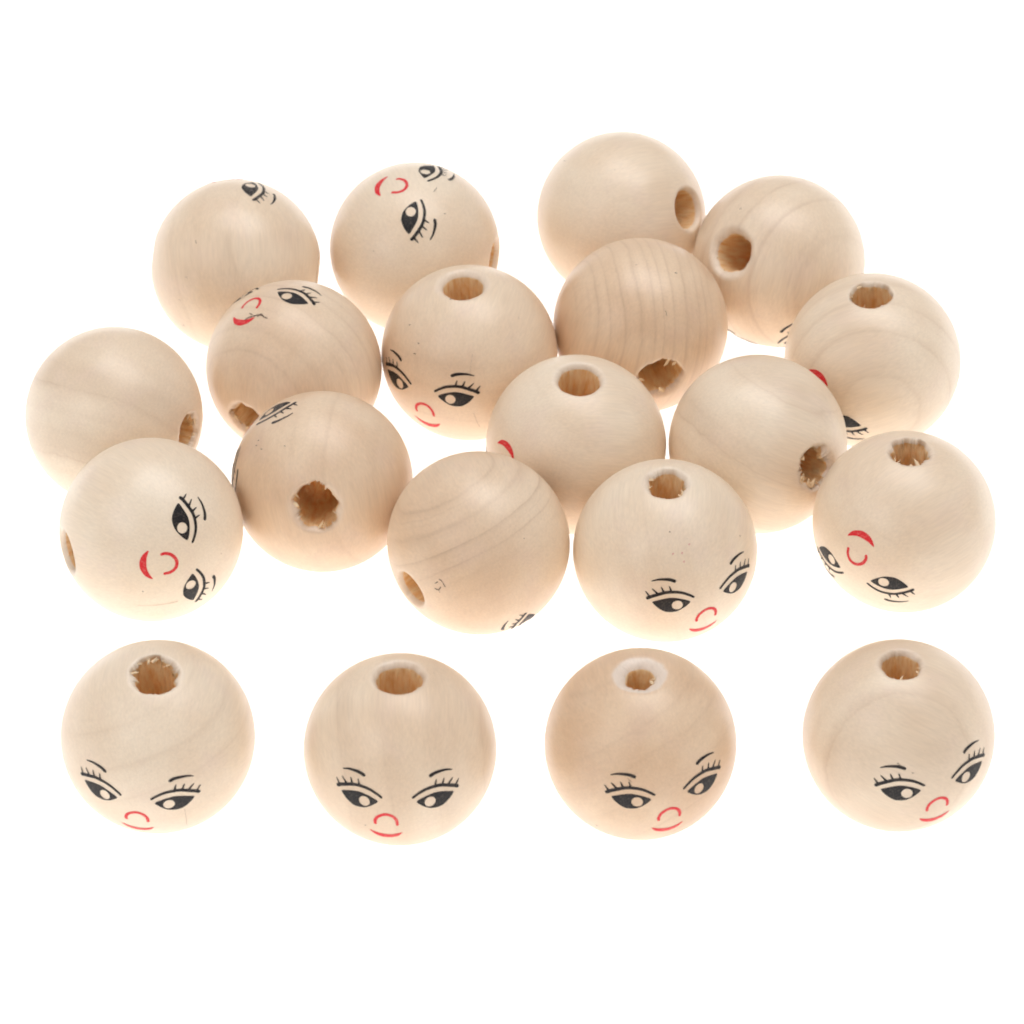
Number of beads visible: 20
